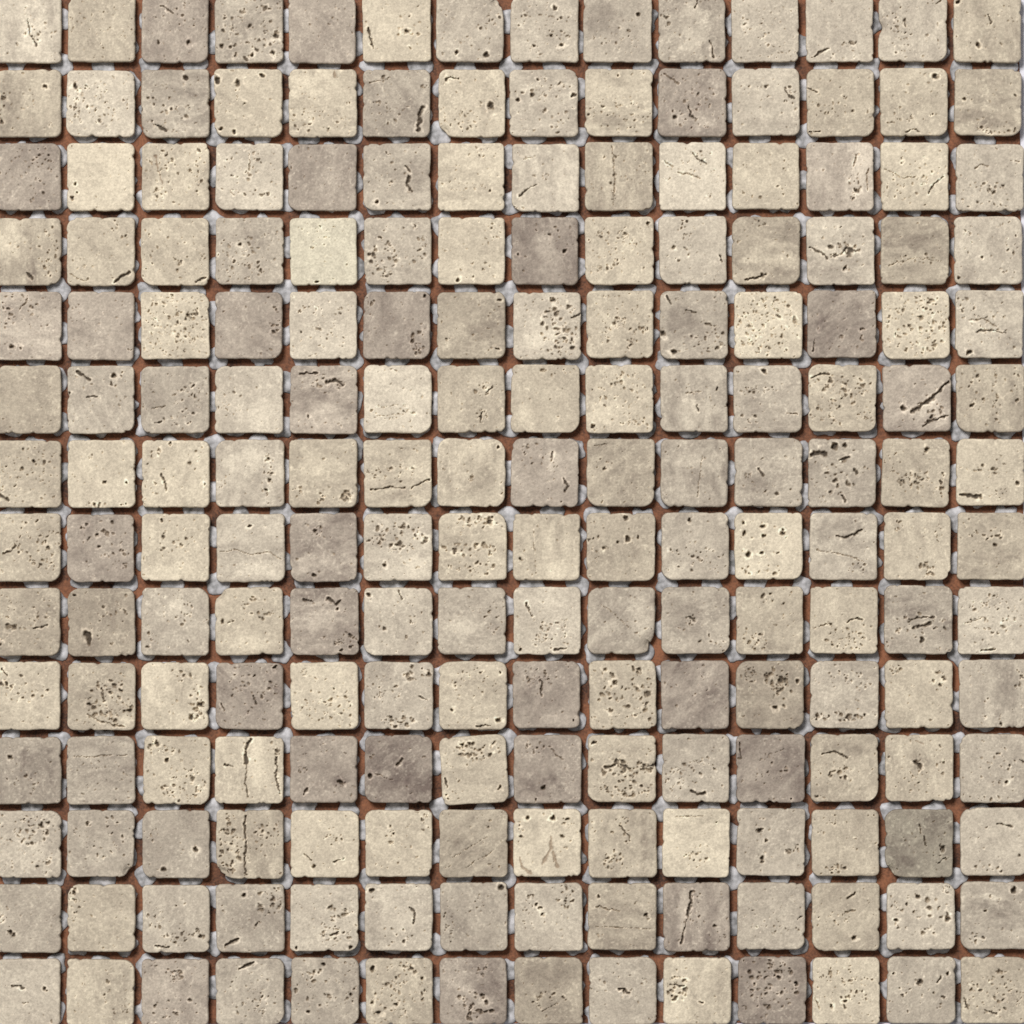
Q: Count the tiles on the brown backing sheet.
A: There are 196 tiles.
